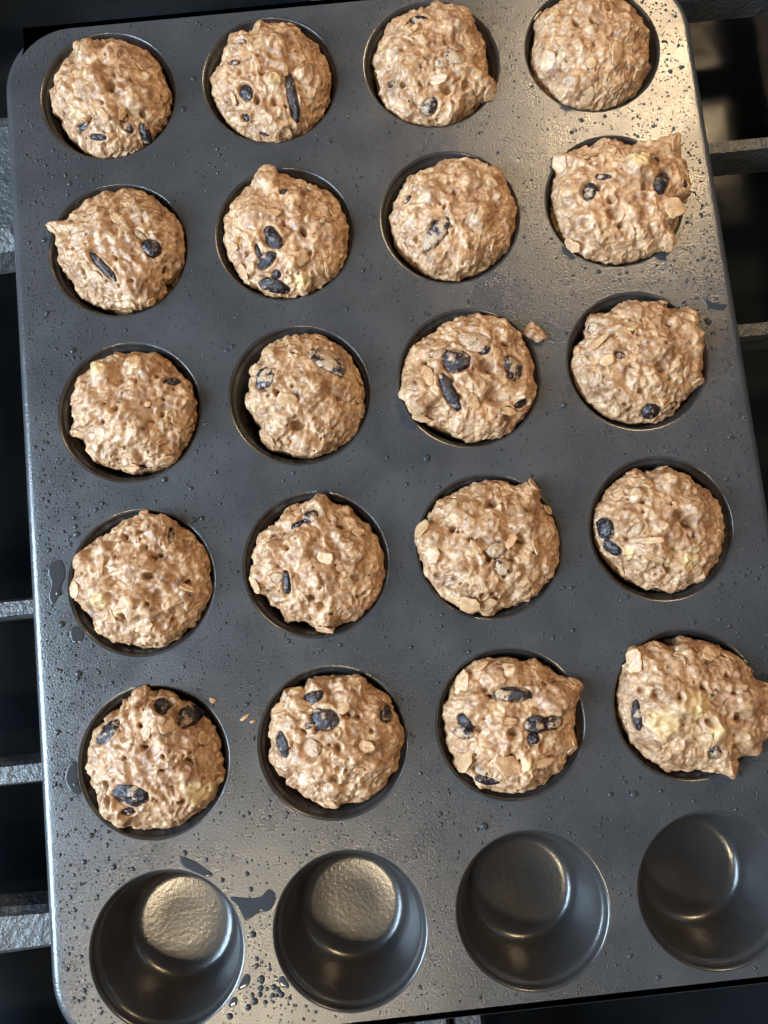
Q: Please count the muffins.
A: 20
